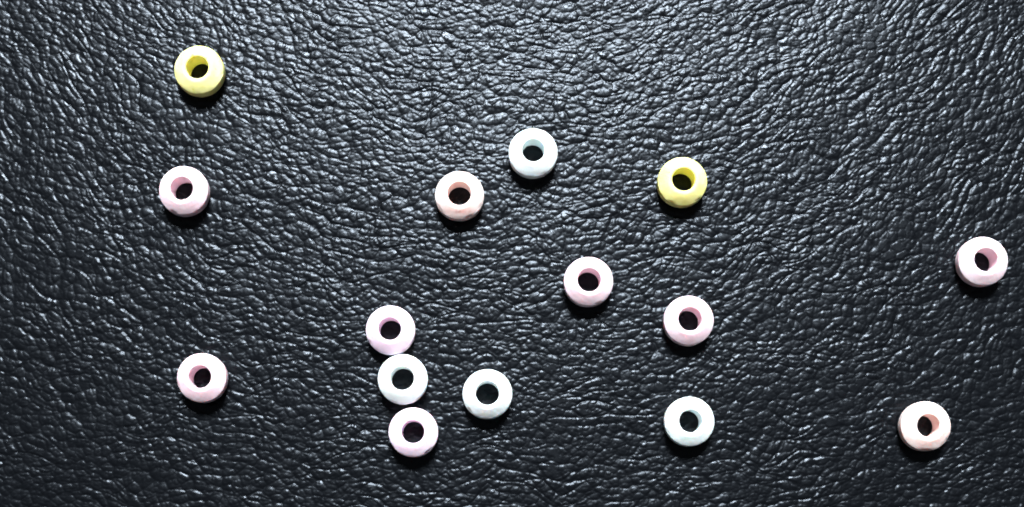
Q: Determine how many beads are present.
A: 15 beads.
